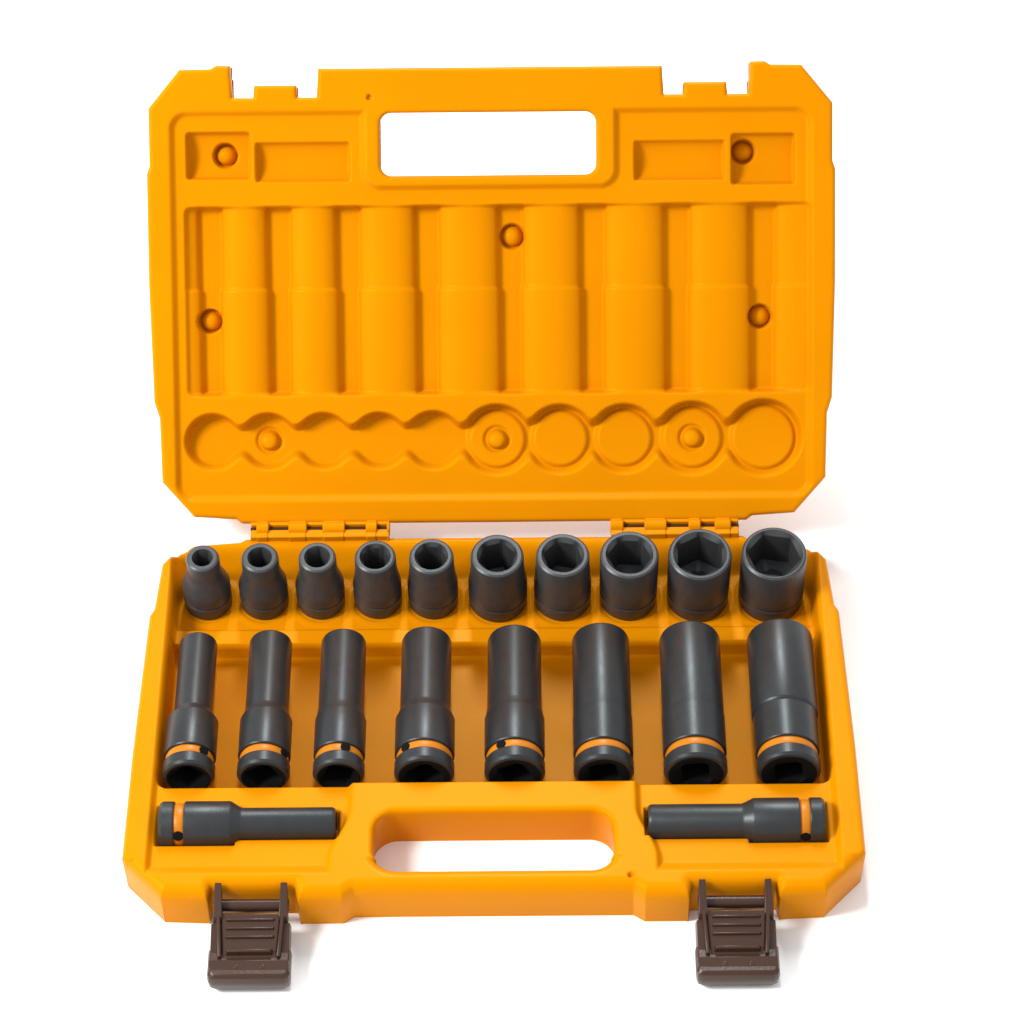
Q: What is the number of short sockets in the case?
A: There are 10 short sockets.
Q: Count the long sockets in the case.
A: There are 10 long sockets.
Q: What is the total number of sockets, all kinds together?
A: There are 20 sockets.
